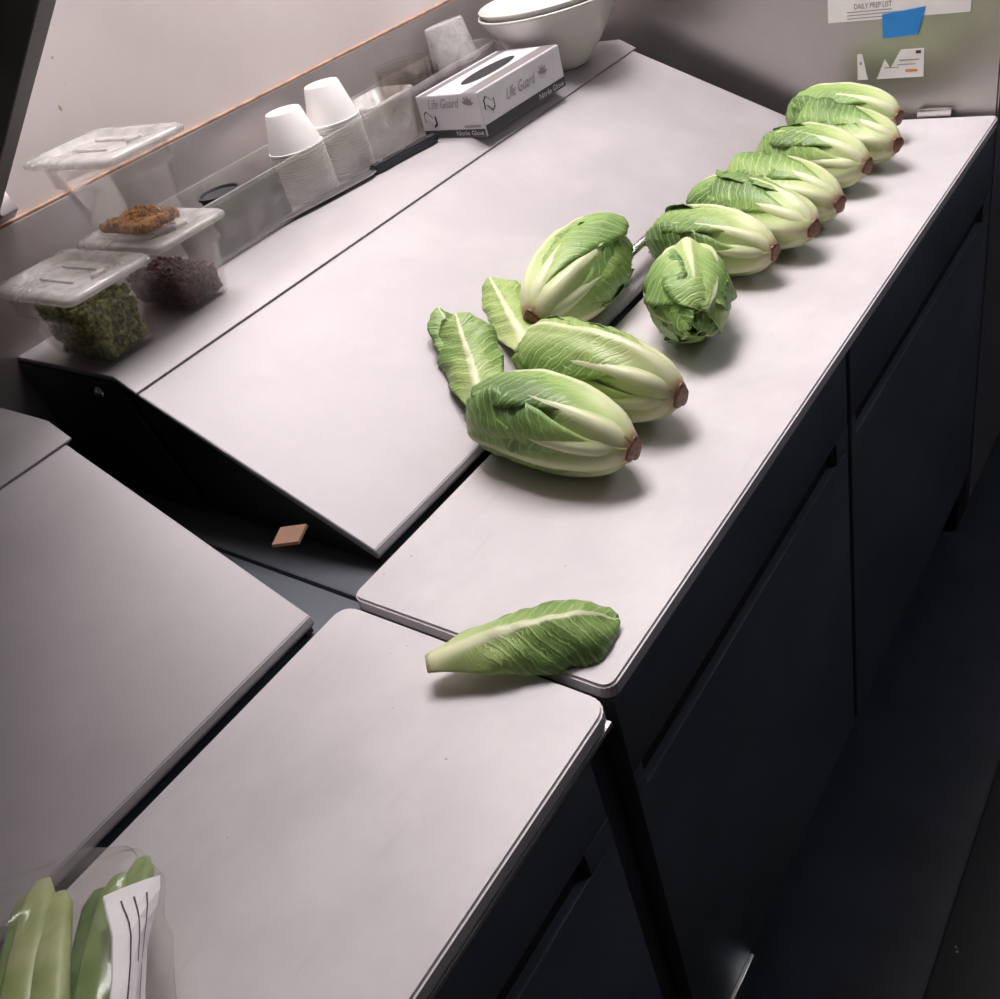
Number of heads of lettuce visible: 10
